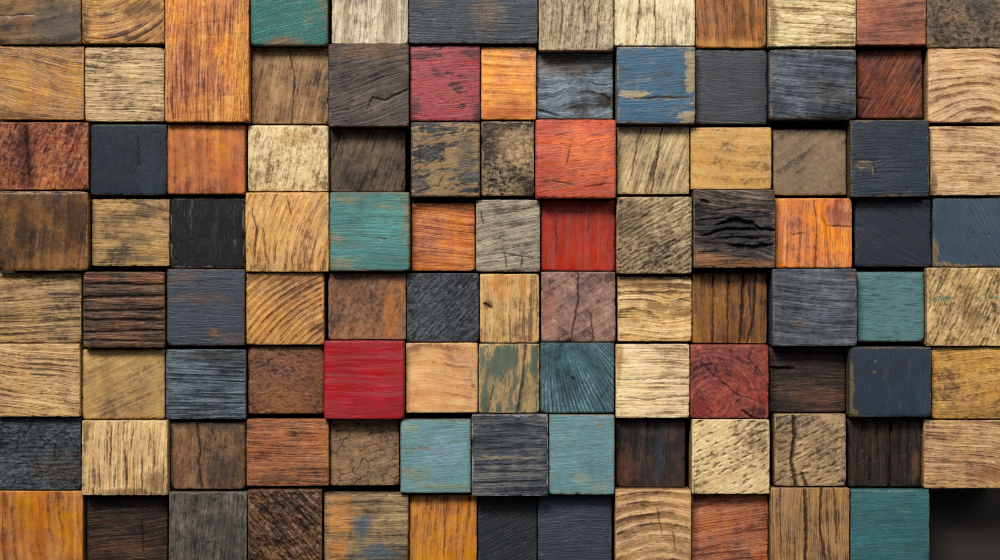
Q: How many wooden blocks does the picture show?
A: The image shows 101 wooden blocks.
